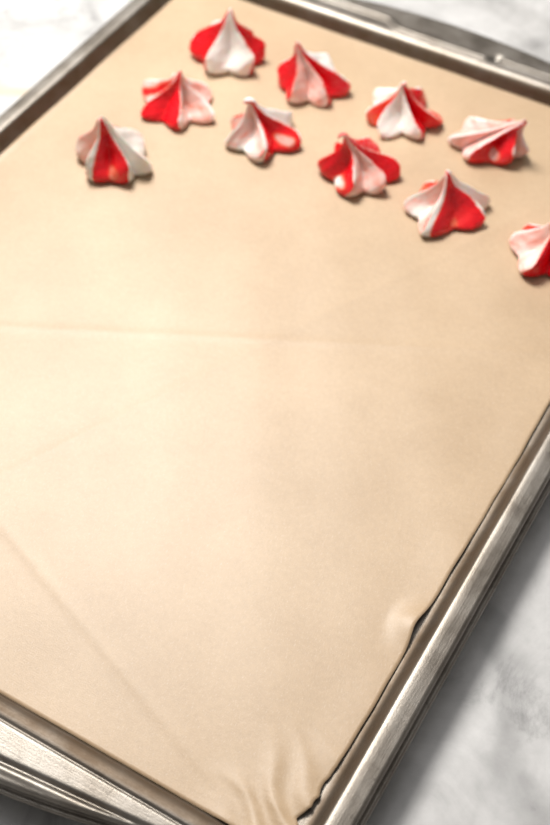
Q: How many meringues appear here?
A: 10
